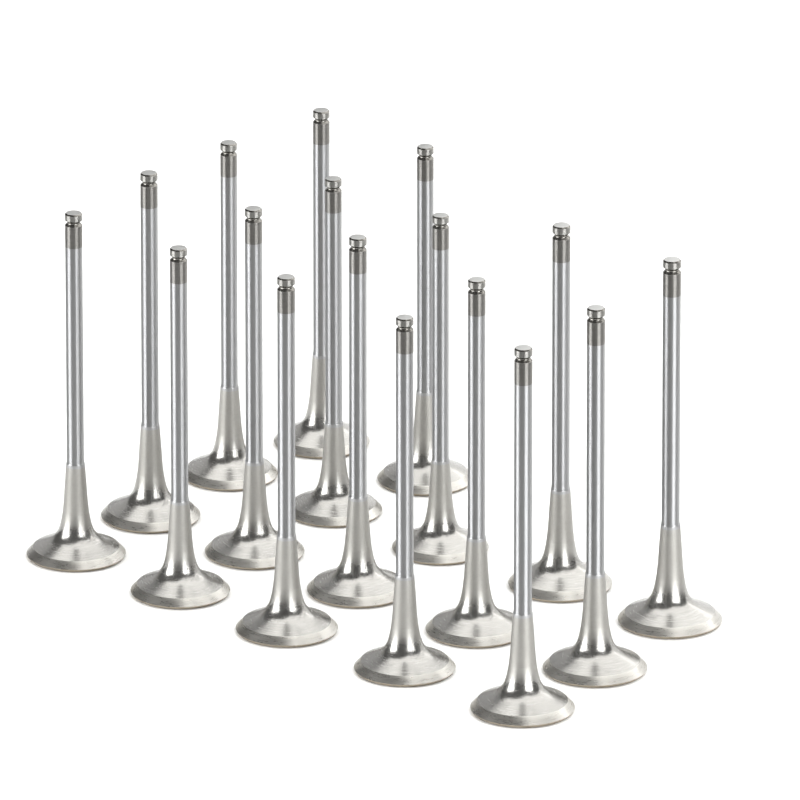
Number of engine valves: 17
